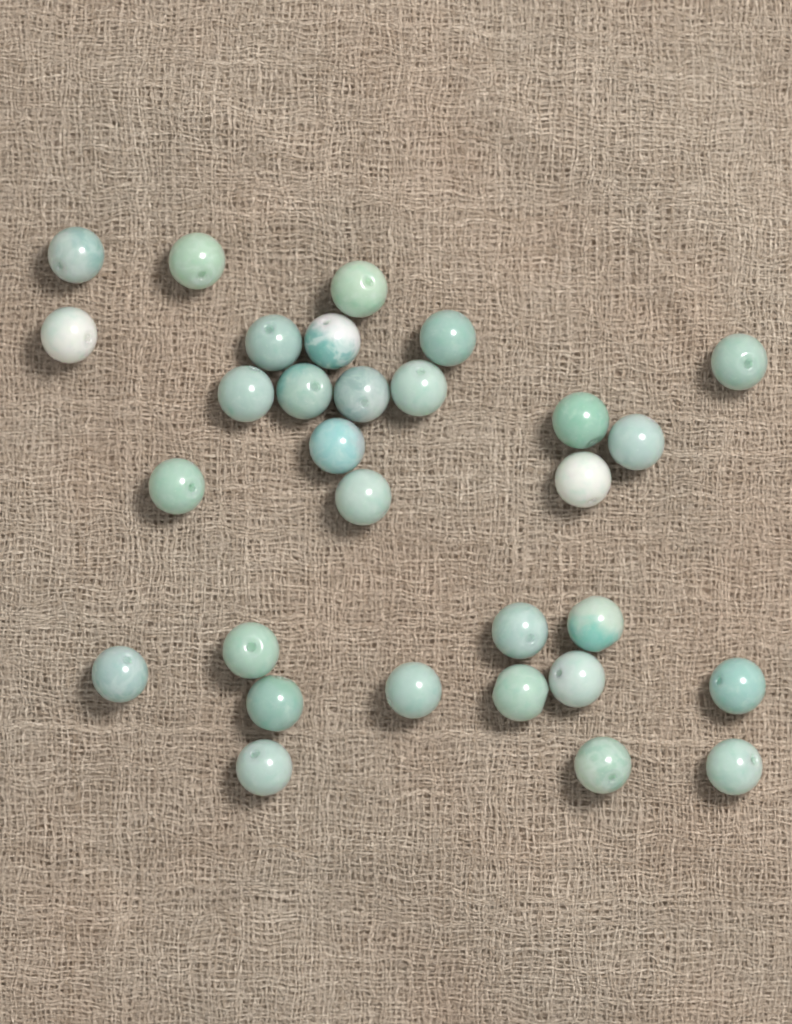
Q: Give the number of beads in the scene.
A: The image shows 30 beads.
